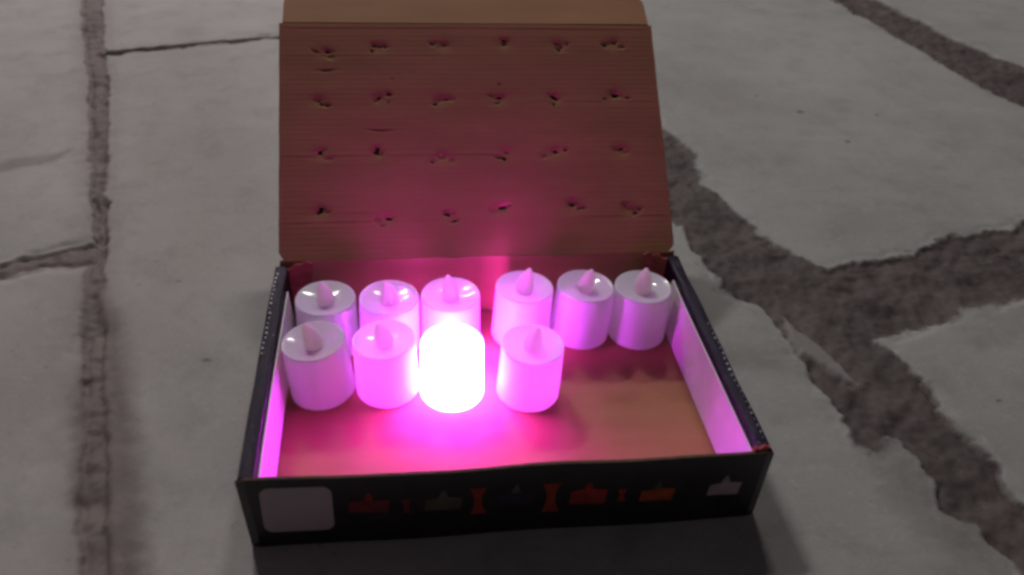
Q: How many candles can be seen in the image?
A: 10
